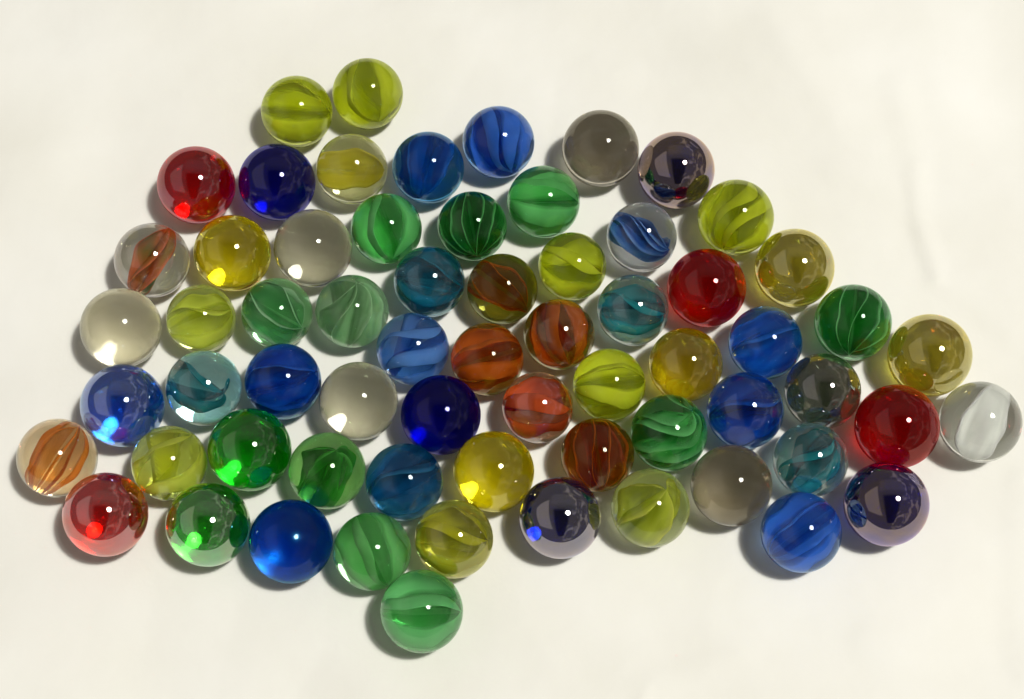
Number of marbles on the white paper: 65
